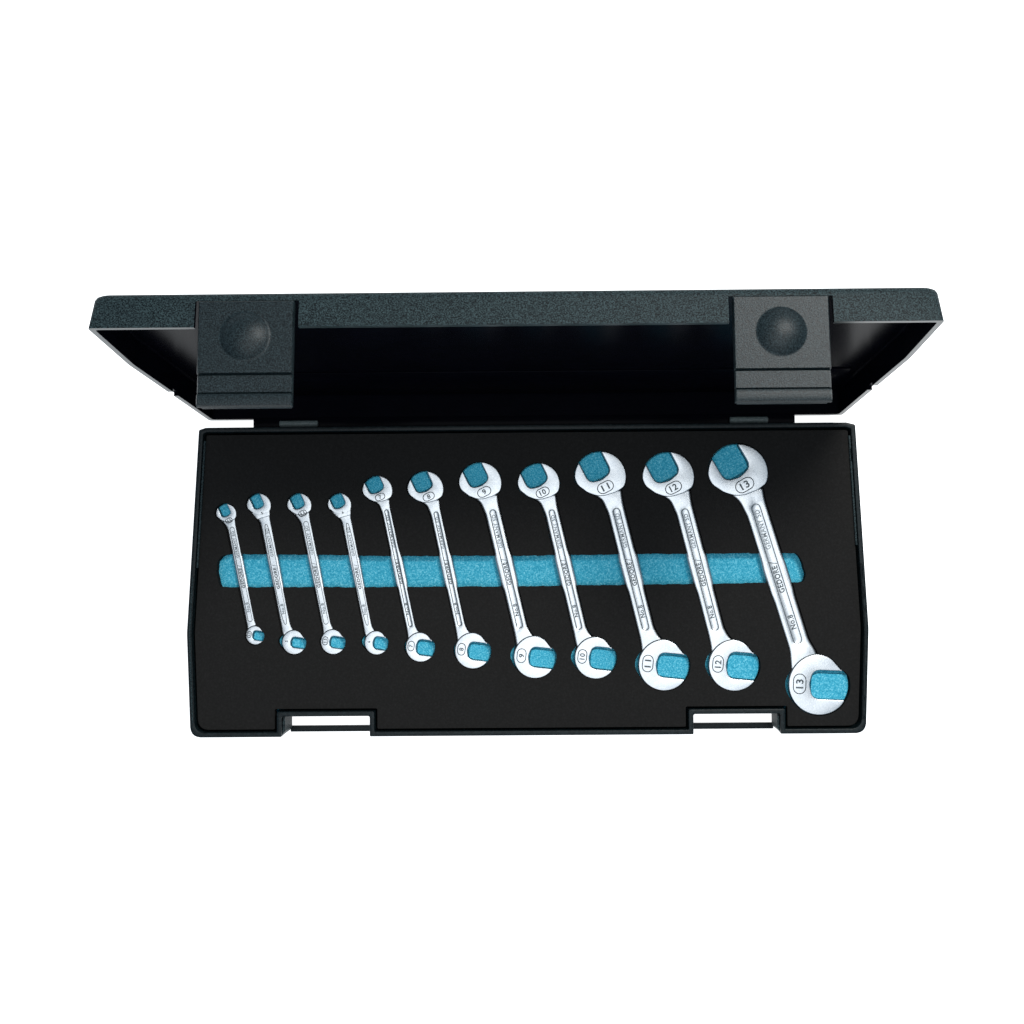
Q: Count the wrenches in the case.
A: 11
